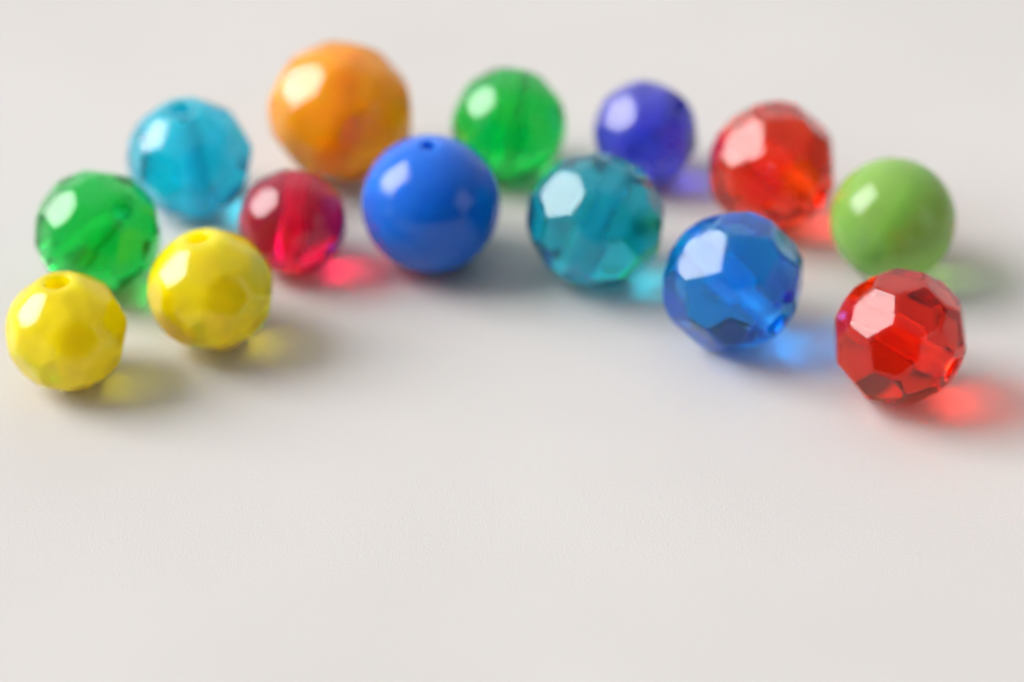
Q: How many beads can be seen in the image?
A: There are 14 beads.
